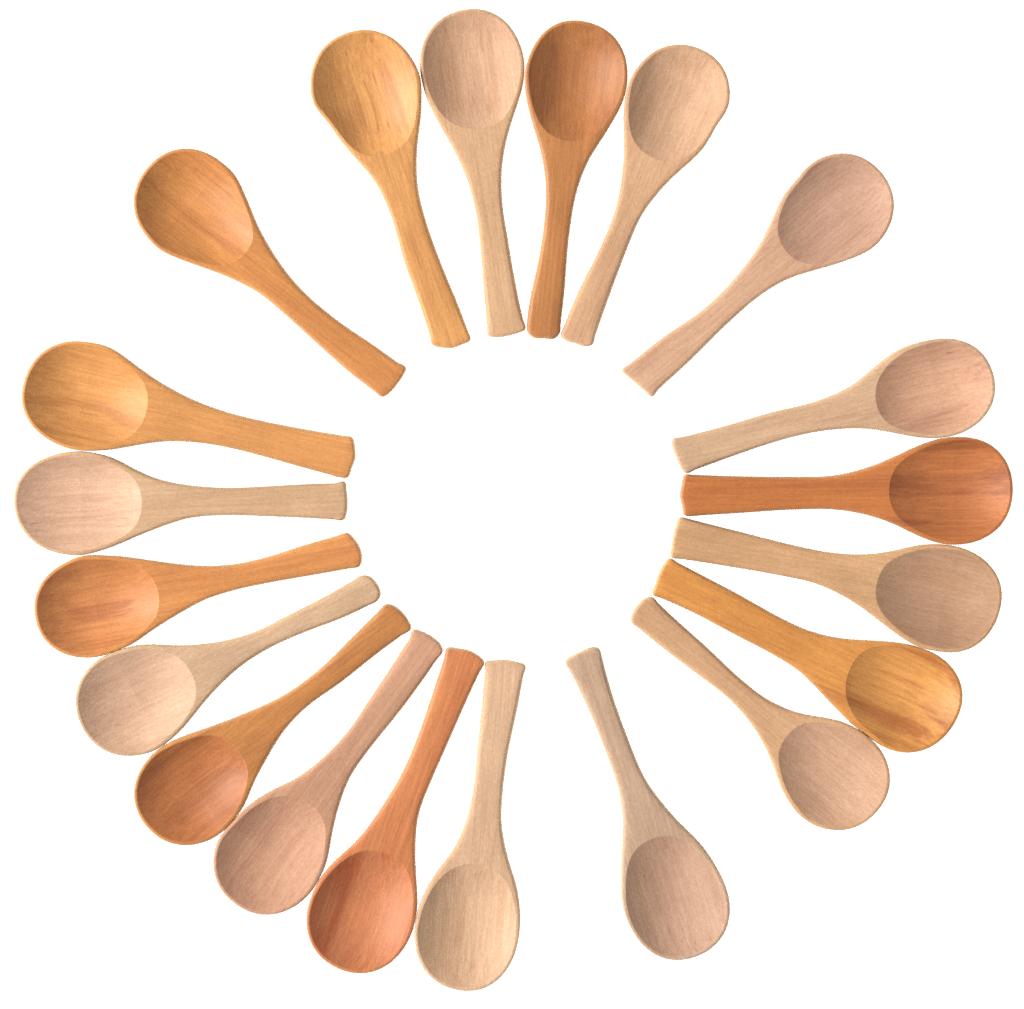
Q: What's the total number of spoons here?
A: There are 20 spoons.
